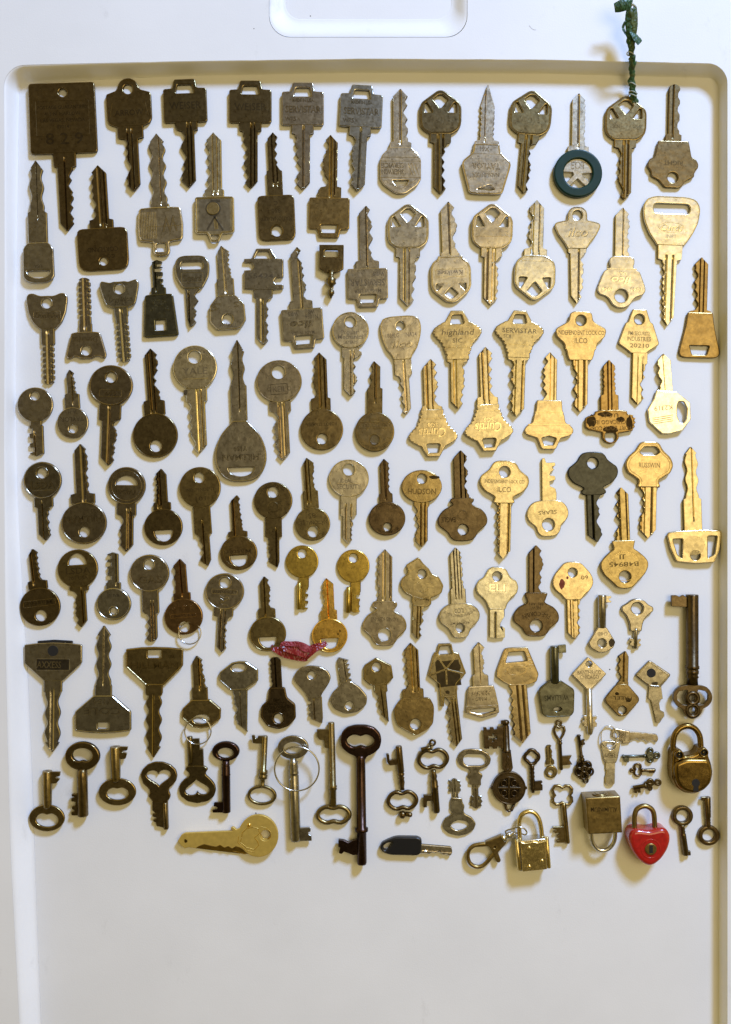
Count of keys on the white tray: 140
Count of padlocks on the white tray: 4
